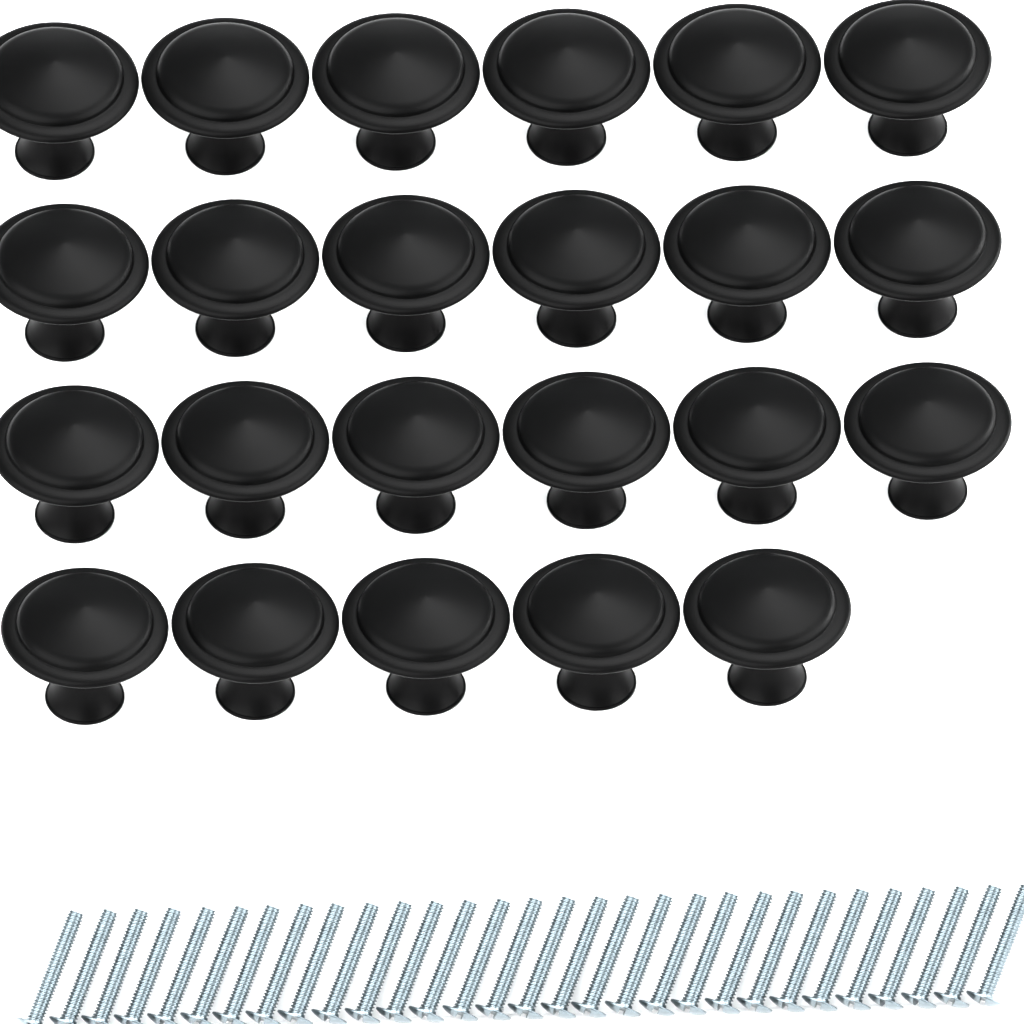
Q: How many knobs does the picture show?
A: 23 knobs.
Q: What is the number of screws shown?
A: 30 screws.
